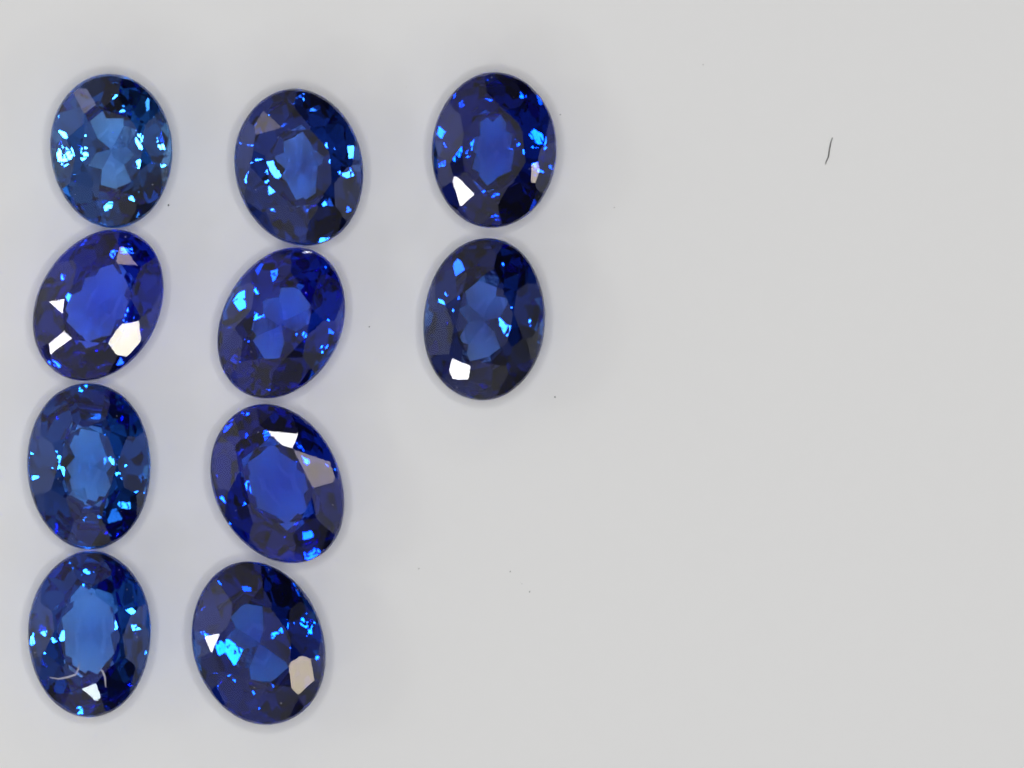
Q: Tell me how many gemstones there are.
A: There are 10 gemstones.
